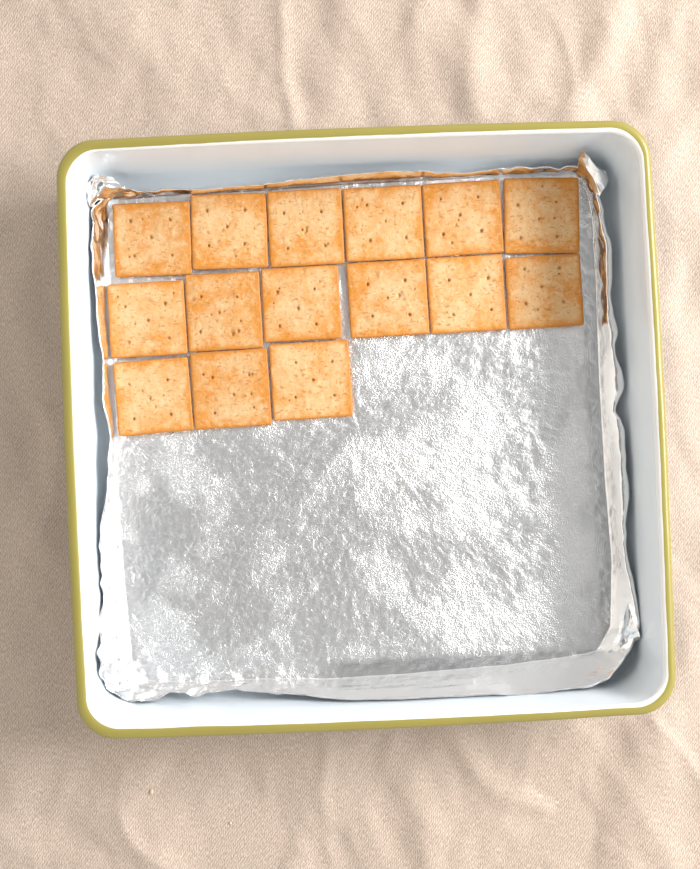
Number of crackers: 15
